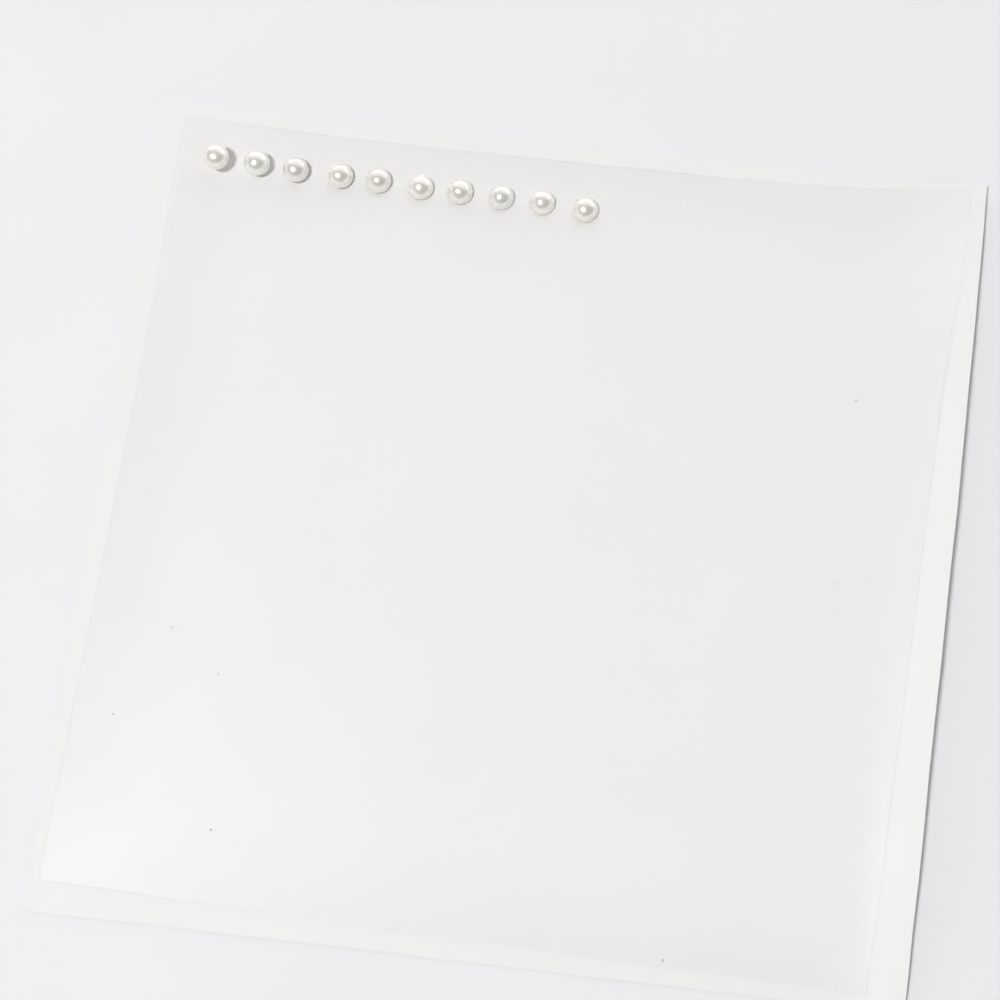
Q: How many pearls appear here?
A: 10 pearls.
